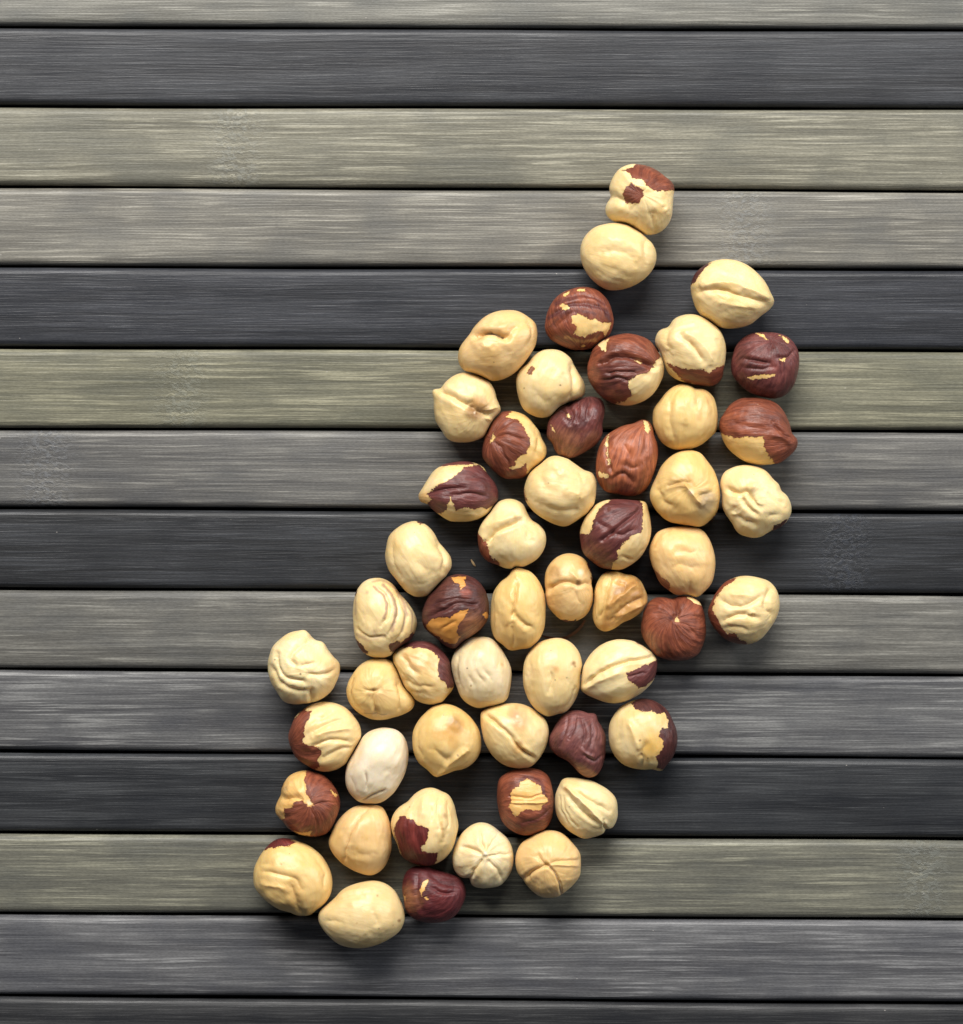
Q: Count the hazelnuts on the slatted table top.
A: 52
